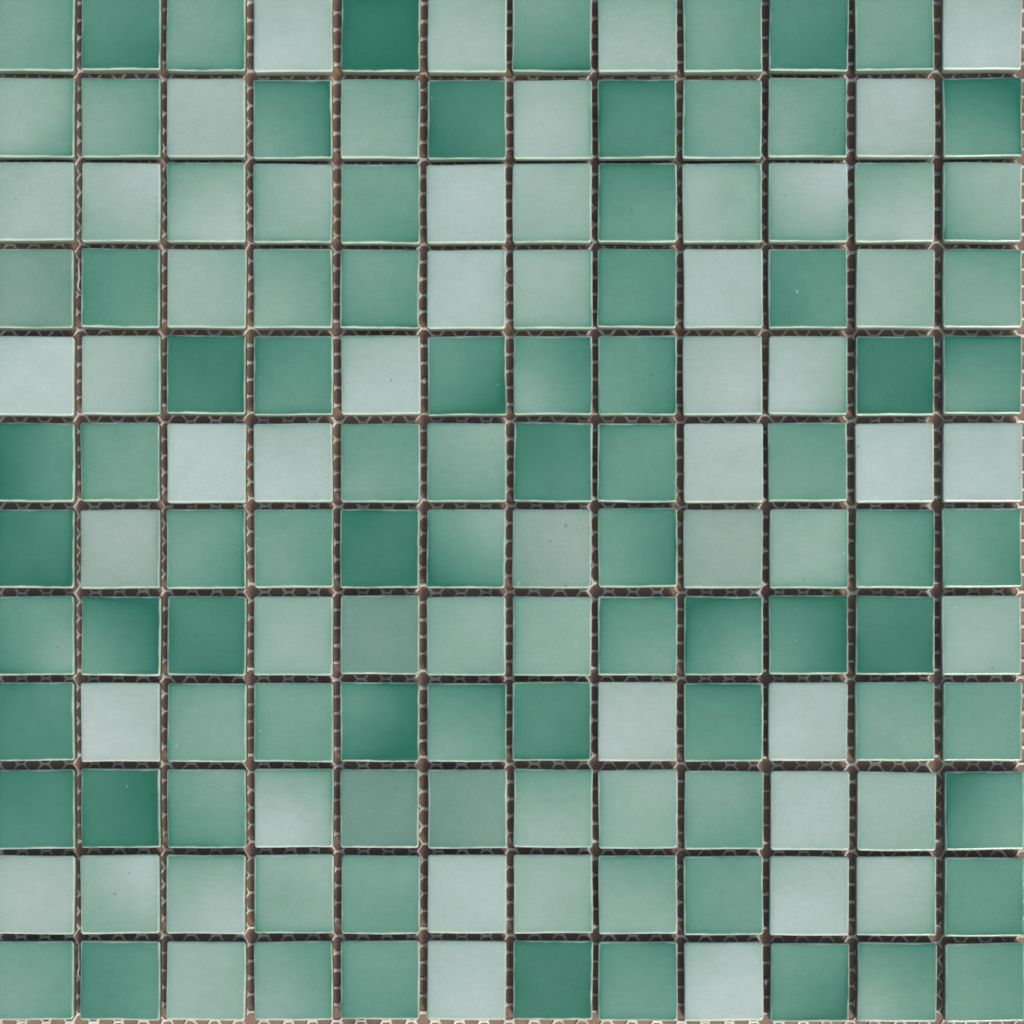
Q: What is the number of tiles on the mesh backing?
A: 144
